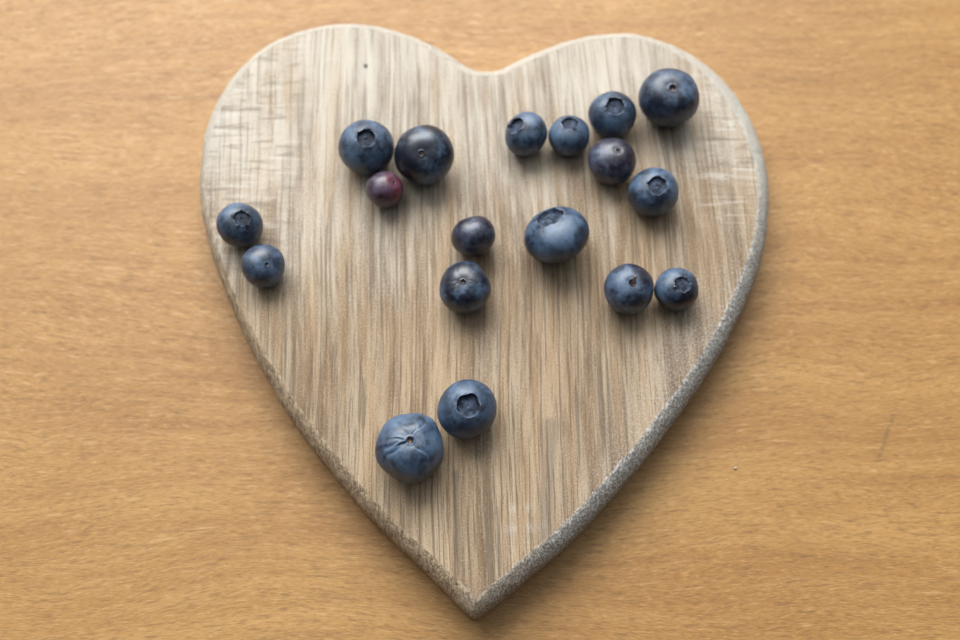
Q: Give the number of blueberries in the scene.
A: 18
